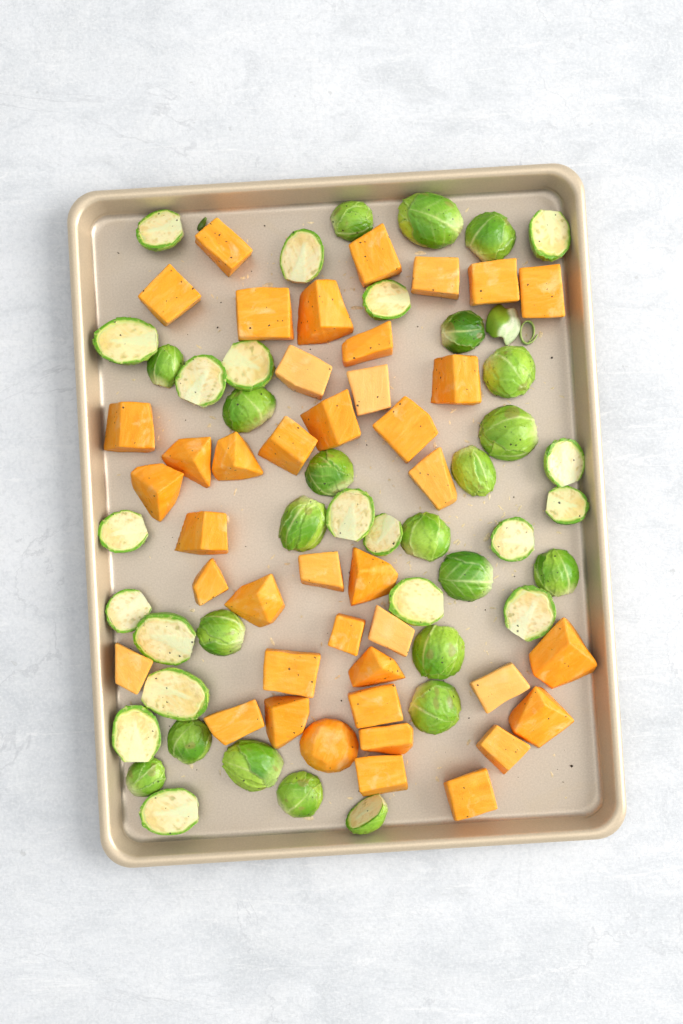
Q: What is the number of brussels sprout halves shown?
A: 42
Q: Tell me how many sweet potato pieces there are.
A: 41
